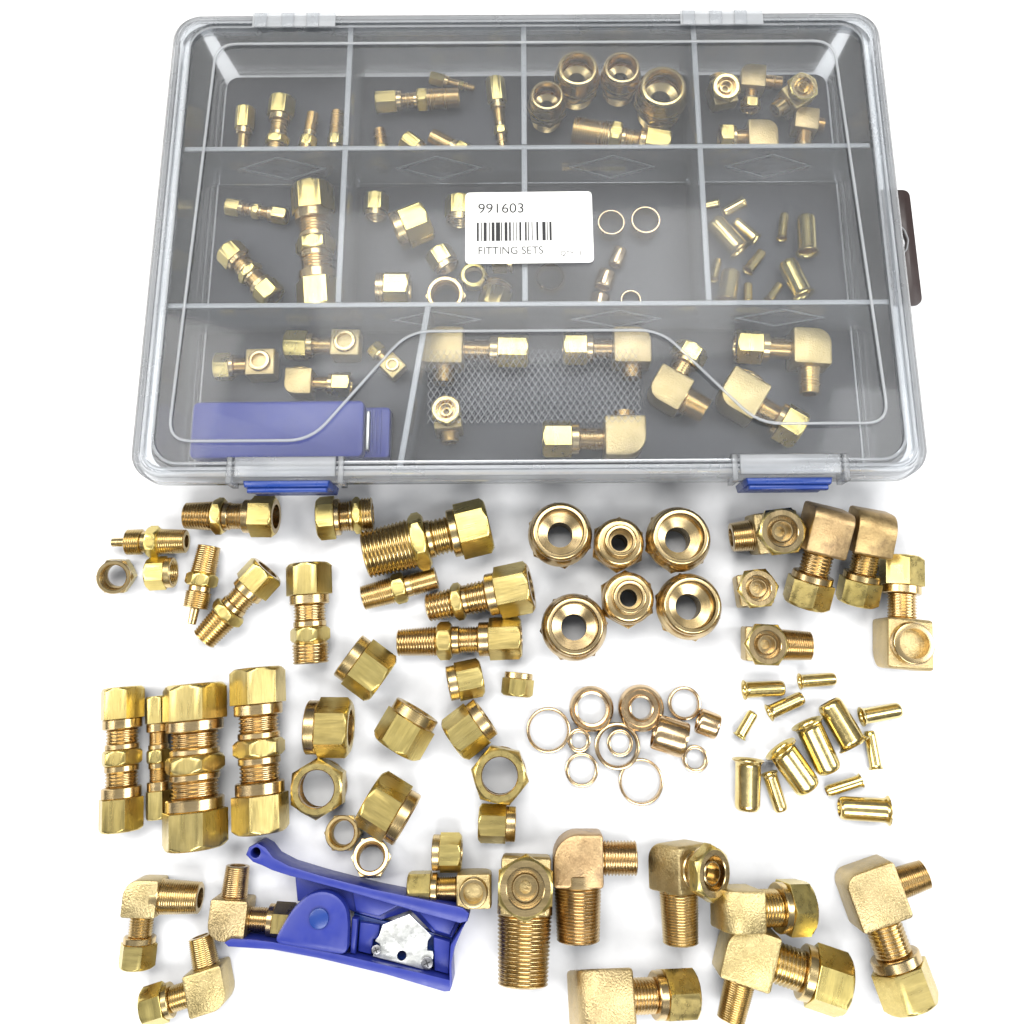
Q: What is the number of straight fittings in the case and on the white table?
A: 39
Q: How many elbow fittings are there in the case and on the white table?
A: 33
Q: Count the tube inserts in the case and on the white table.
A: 25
